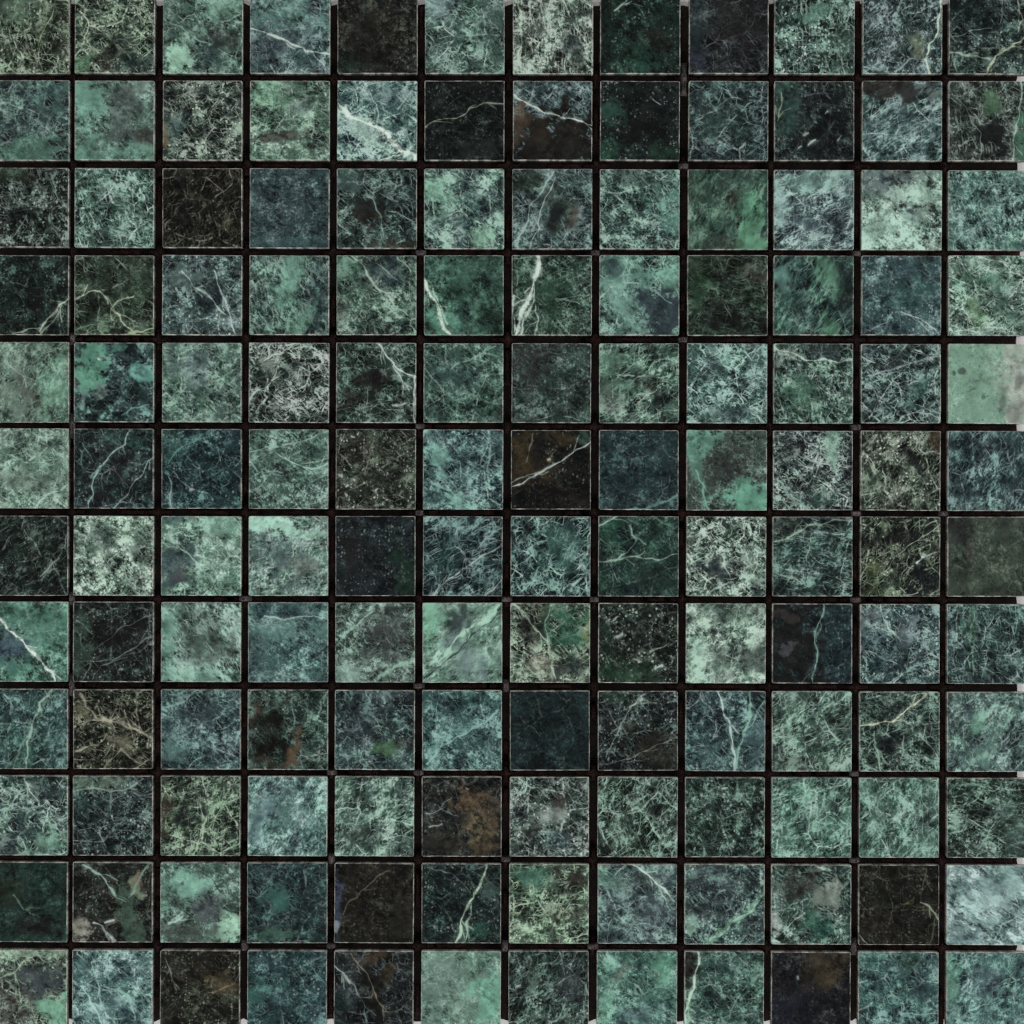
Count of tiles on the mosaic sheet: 144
